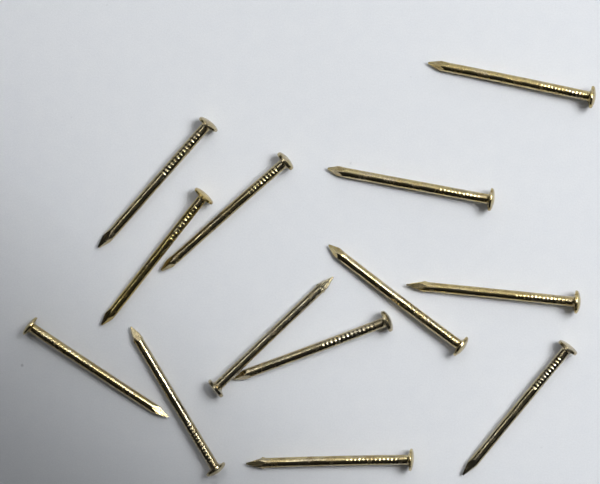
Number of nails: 13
